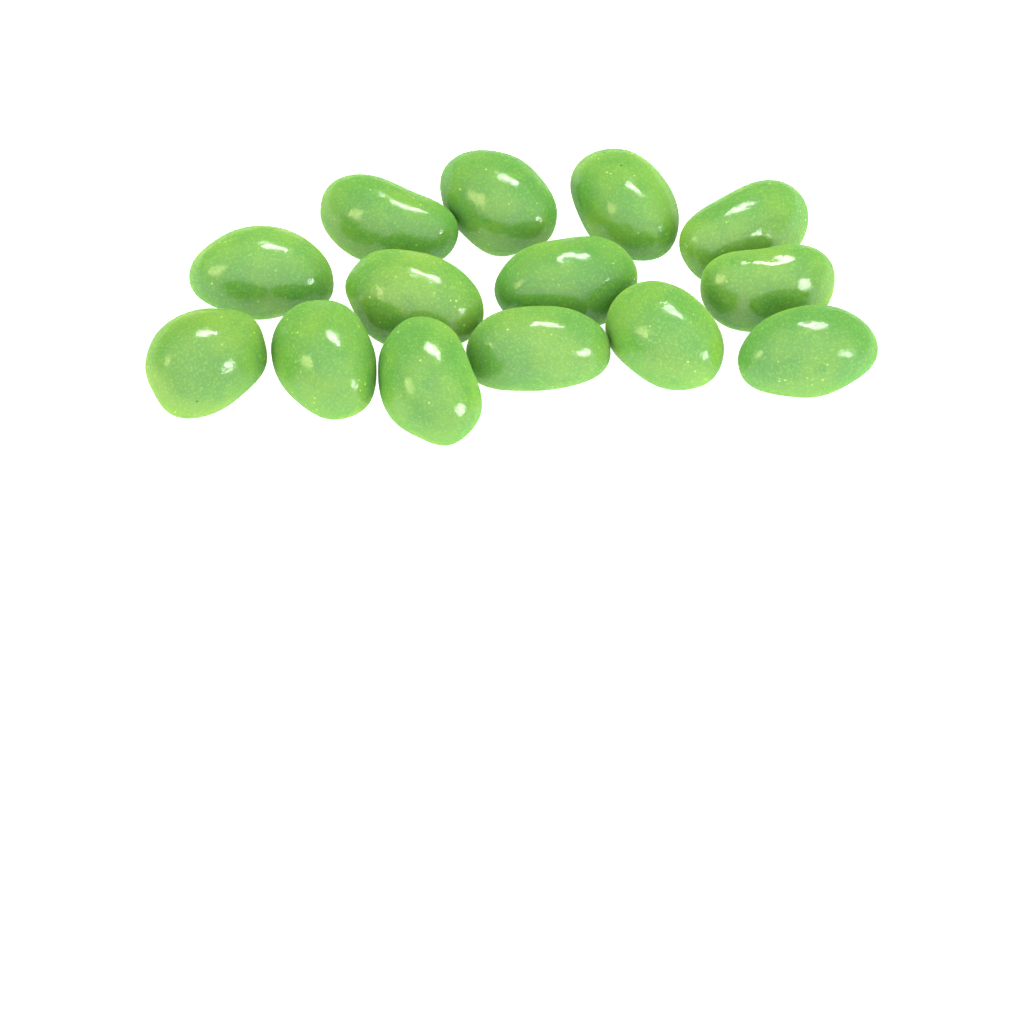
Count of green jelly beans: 14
